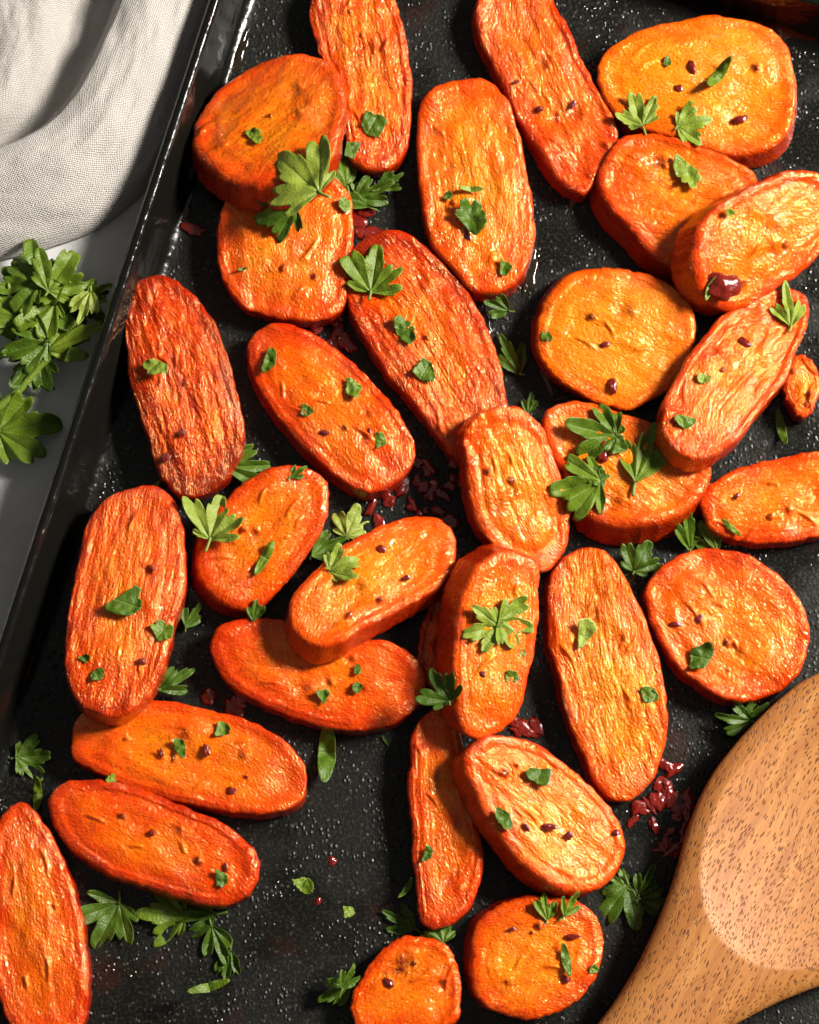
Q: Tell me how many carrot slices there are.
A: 32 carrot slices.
